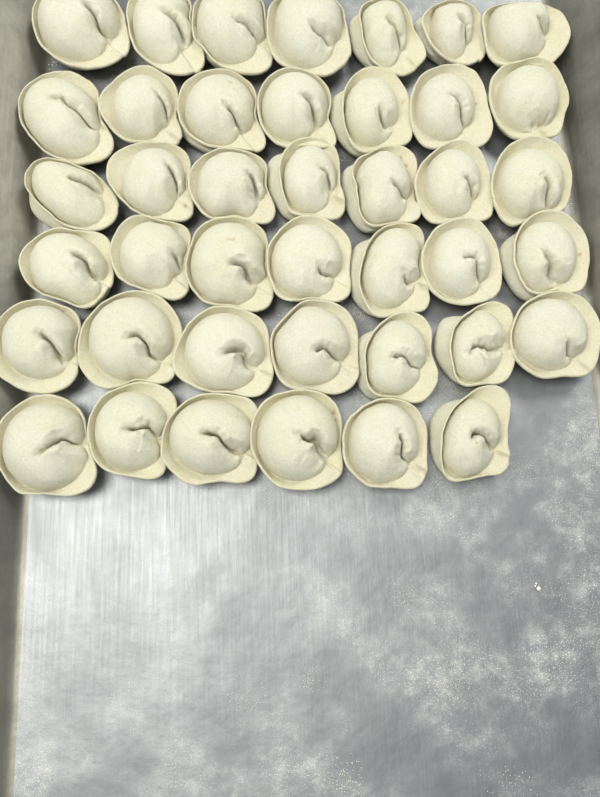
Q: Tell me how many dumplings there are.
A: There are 41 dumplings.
